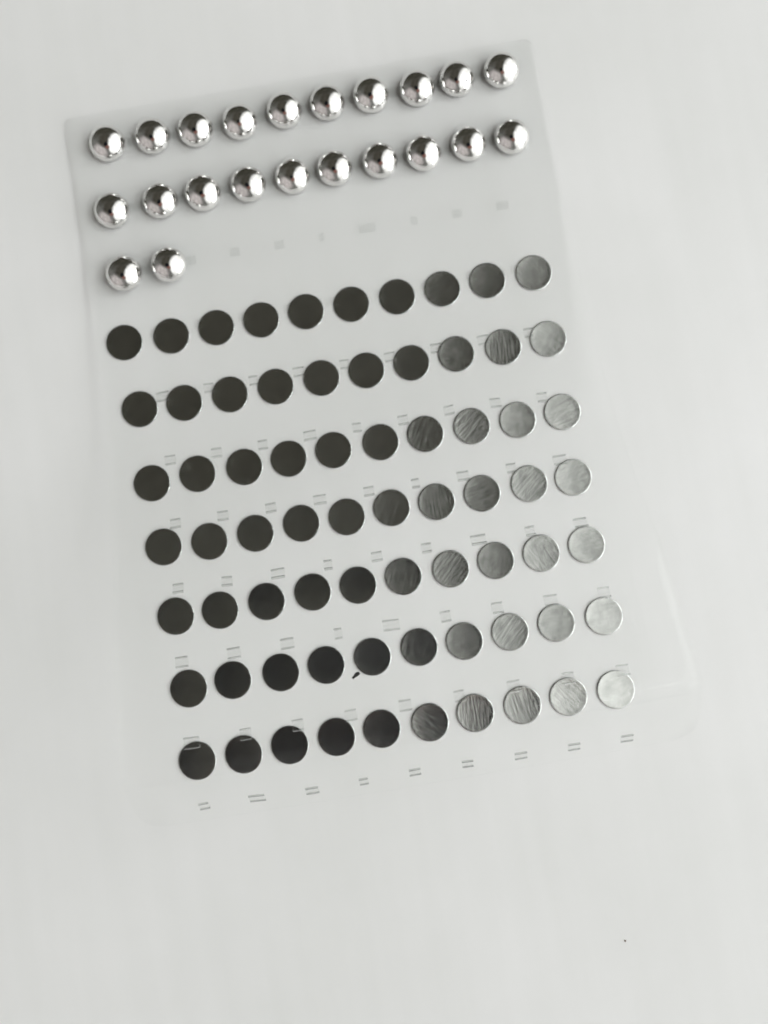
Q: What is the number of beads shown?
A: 22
